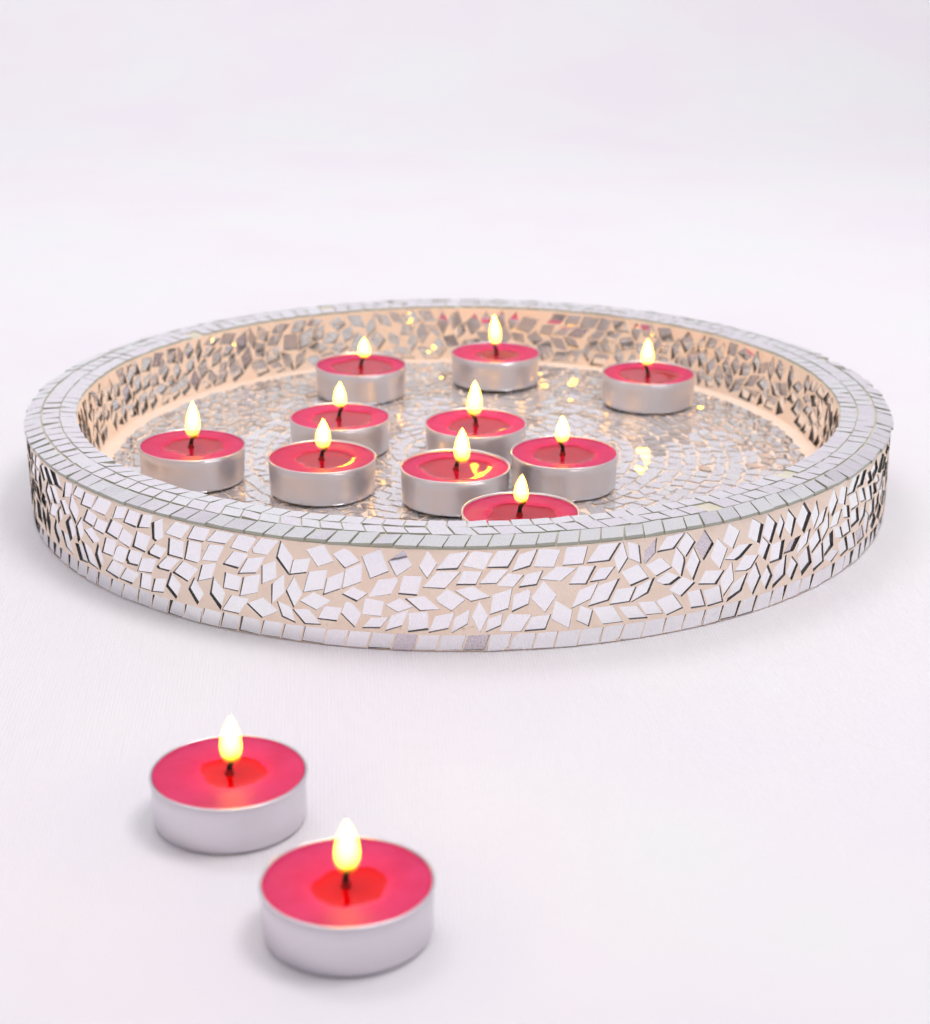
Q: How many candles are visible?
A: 12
